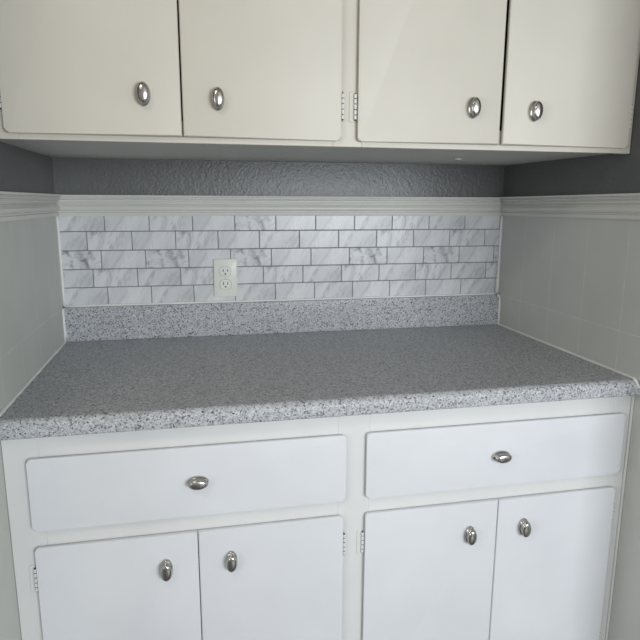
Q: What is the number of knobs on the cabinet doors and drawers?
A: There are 10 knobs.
